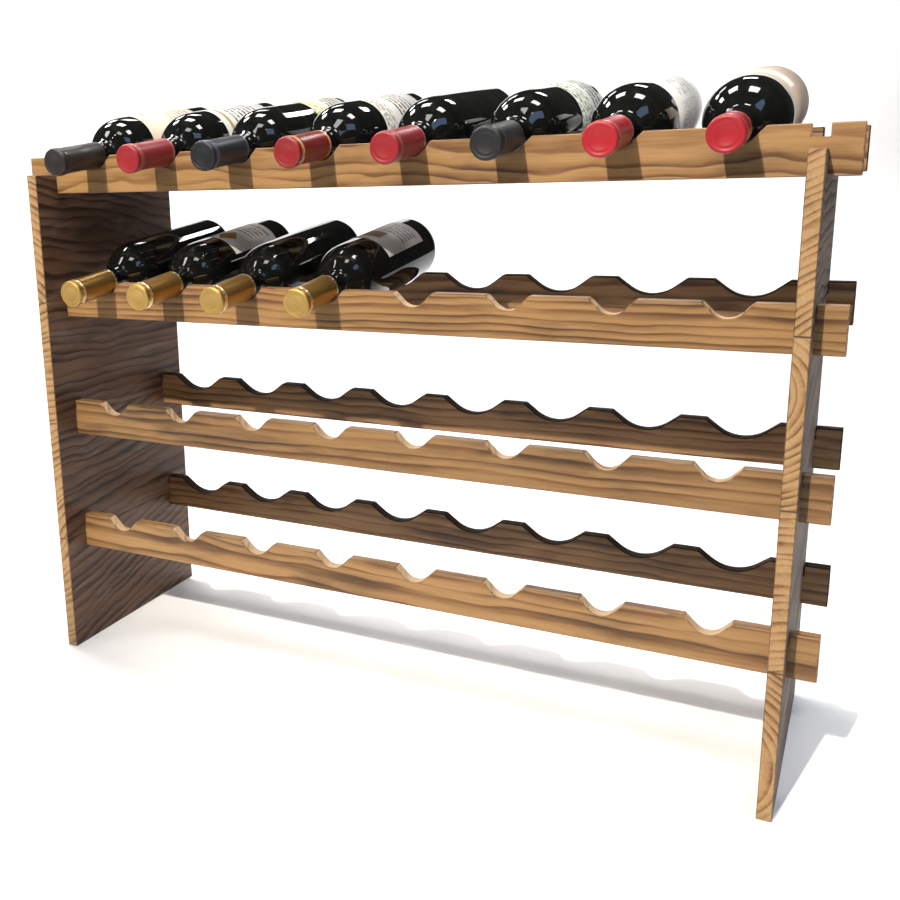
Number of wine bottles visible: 12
